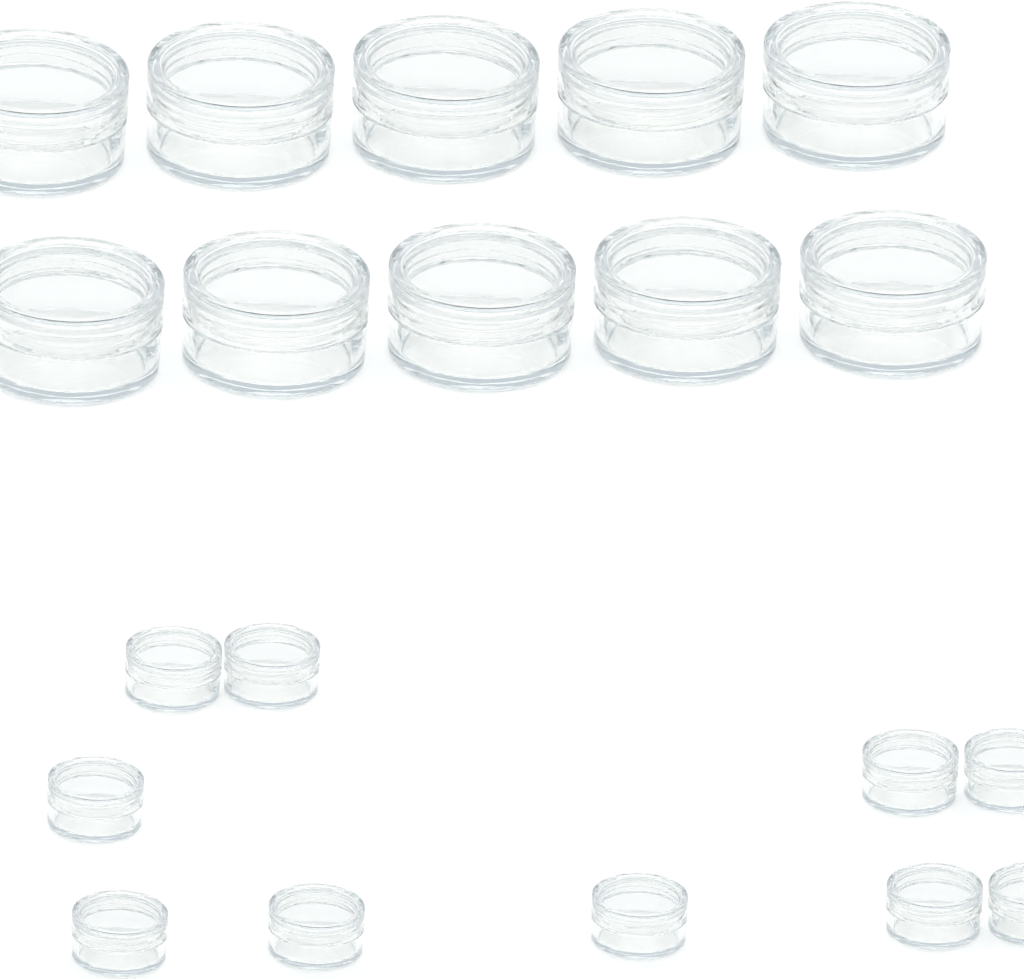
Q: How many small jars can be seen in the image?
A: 10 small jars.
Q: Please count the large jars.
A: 10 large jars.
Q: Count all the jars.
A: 20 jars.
